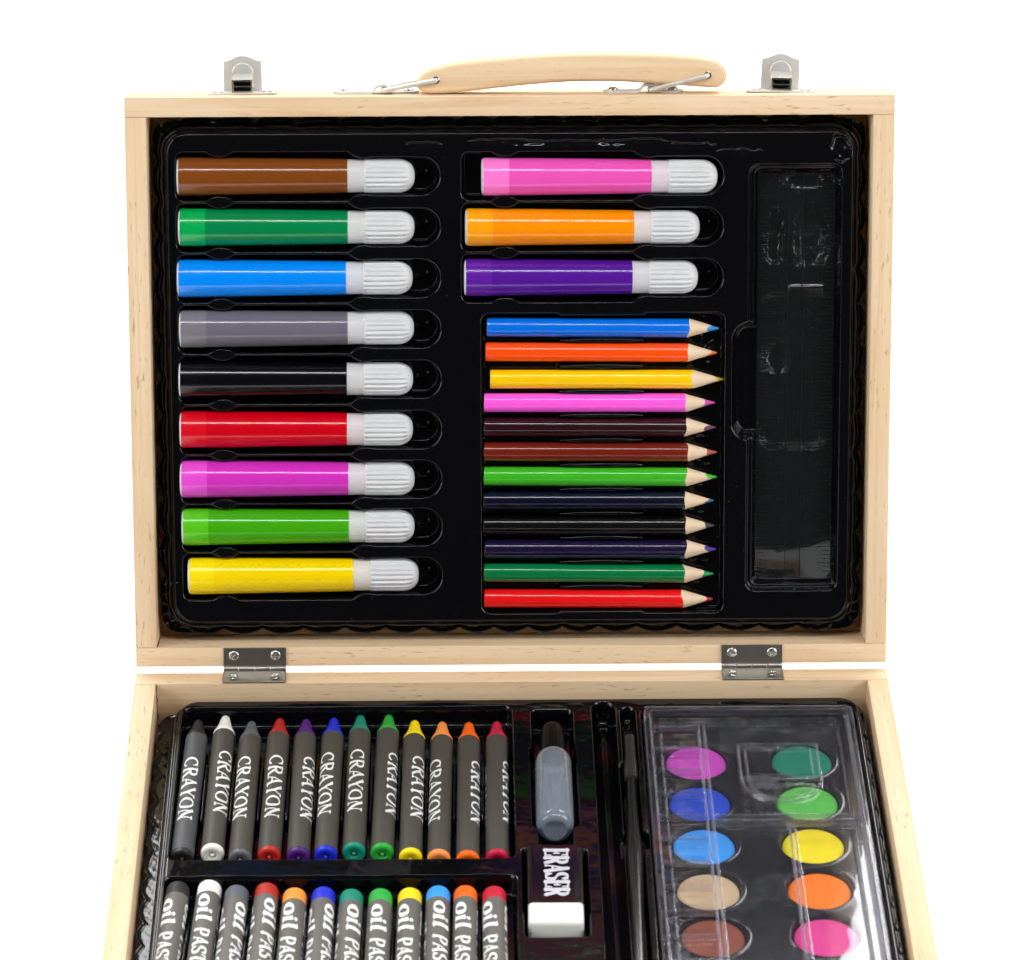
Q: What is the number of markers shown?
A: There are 12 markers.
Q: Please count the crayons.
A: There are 12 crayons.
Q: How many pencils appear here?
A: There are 12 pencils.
